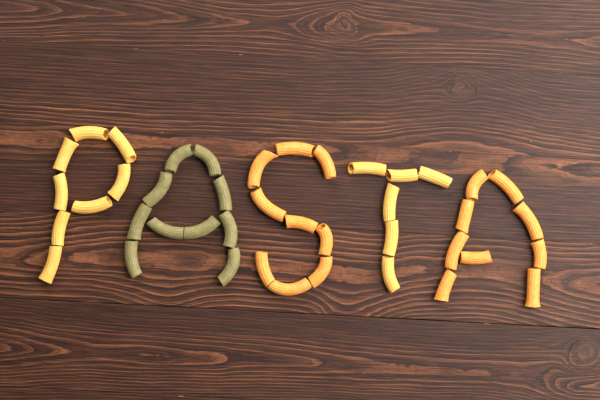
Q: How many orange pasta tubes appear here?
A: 18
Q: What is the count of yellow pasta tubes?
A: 14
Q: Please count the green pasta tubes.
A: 10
